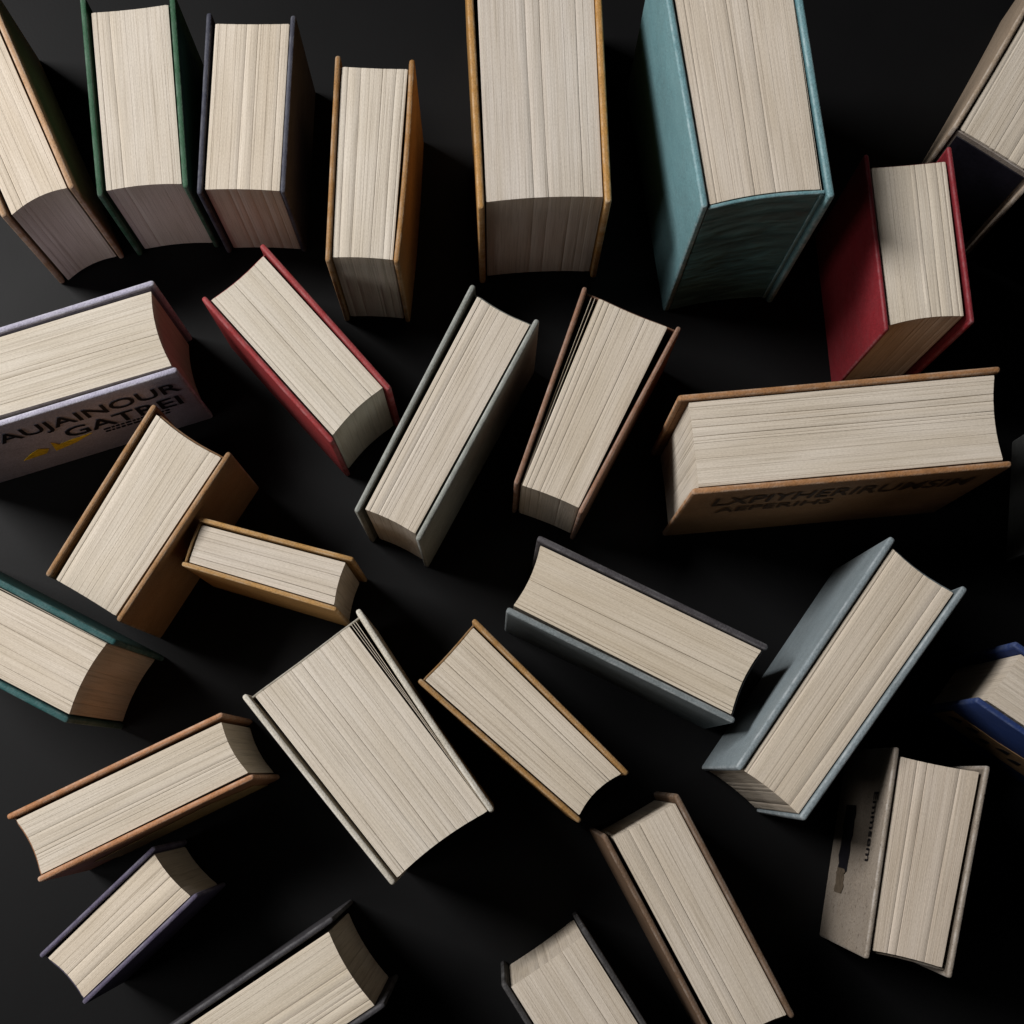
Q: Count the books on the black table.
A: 28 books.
